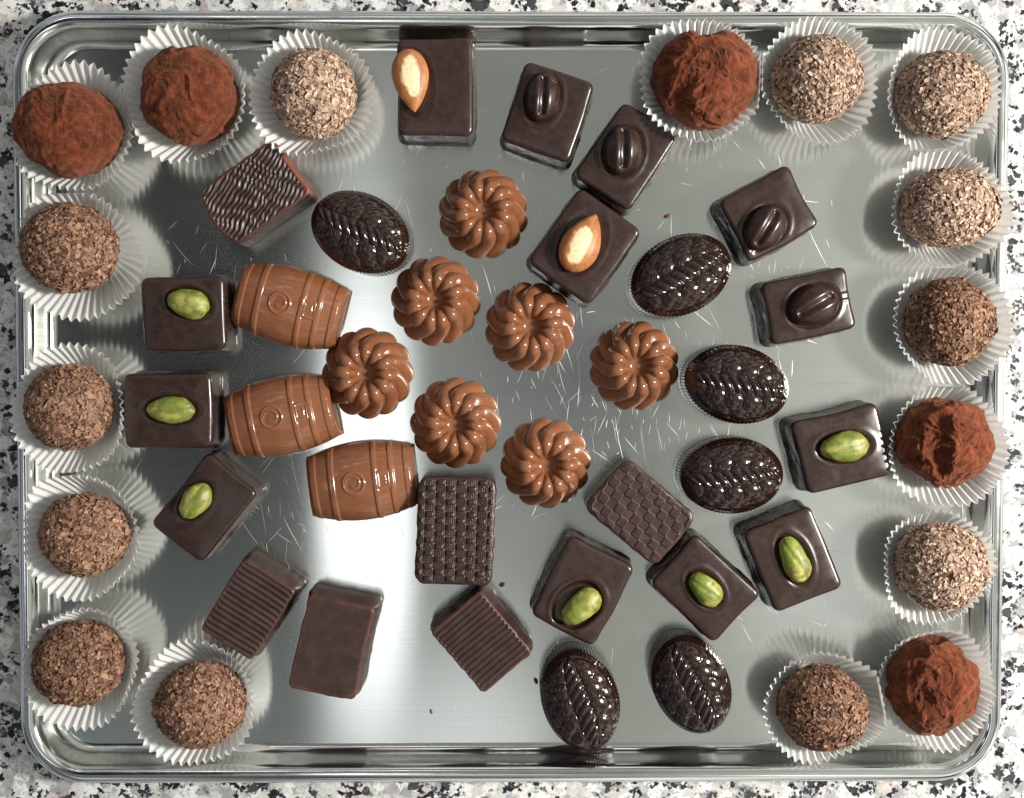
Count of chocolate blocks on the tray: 19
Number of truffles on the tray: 17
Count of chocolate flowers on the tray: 7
